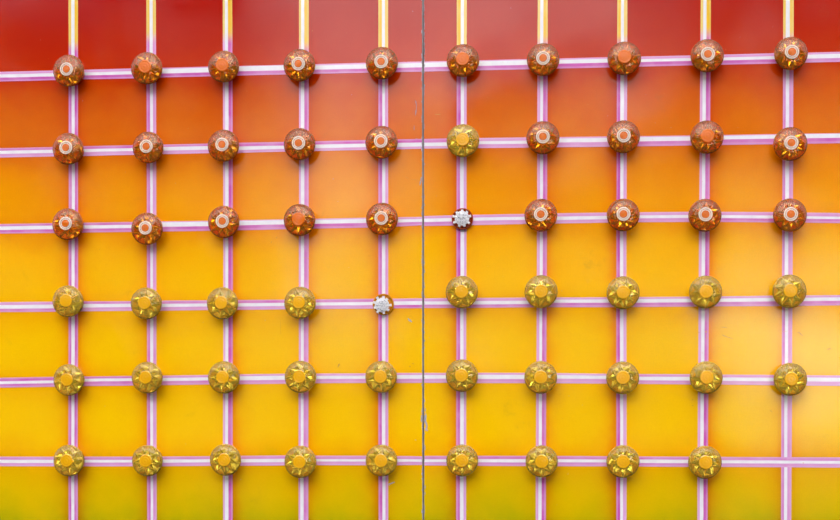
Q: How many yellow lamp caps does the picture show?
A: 29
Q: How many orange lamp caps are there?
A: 28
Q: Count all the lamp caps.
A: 57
